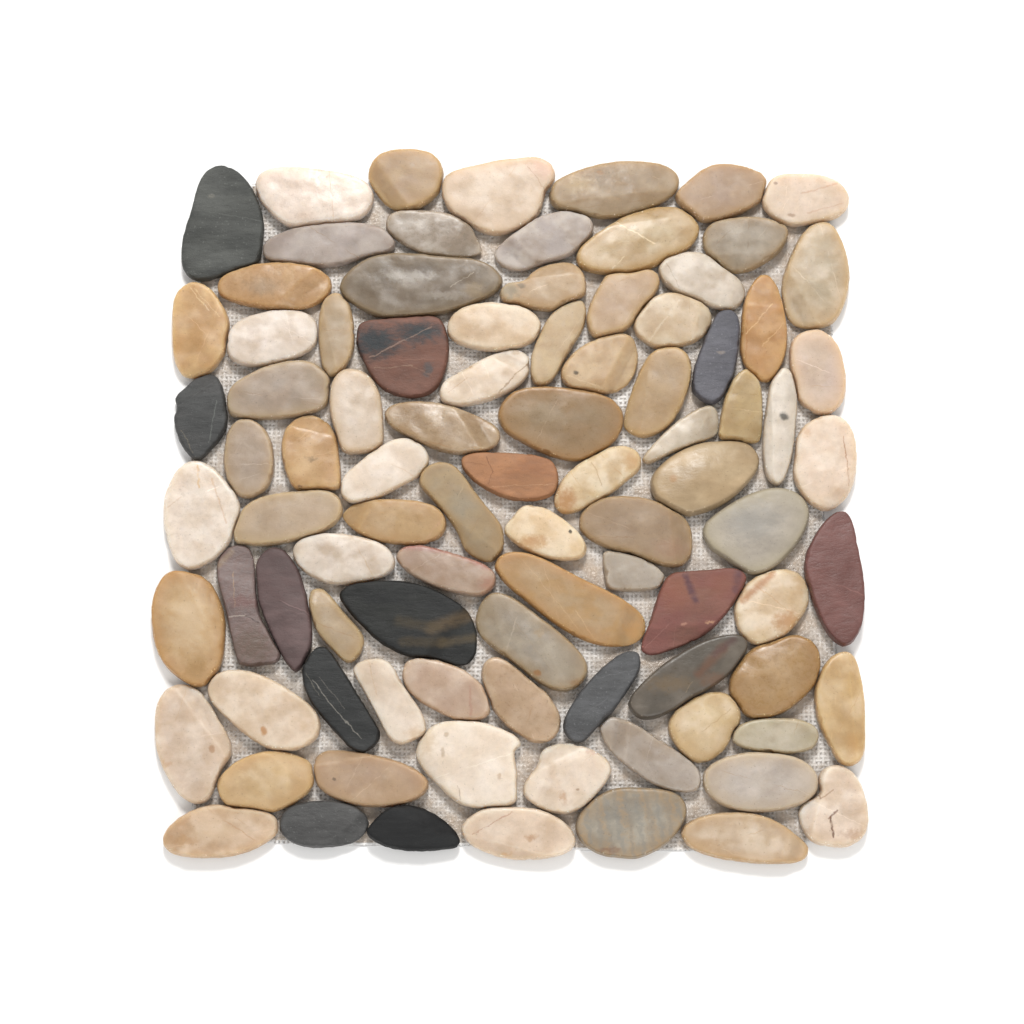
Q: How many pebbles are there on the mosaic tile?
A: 91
